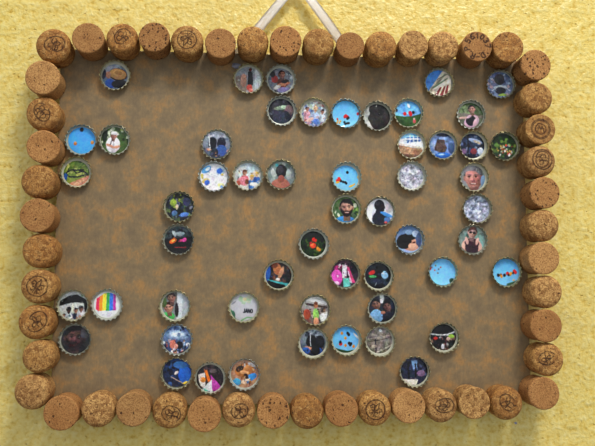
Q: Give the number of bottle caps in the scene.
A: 54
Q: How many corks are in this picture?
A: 50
